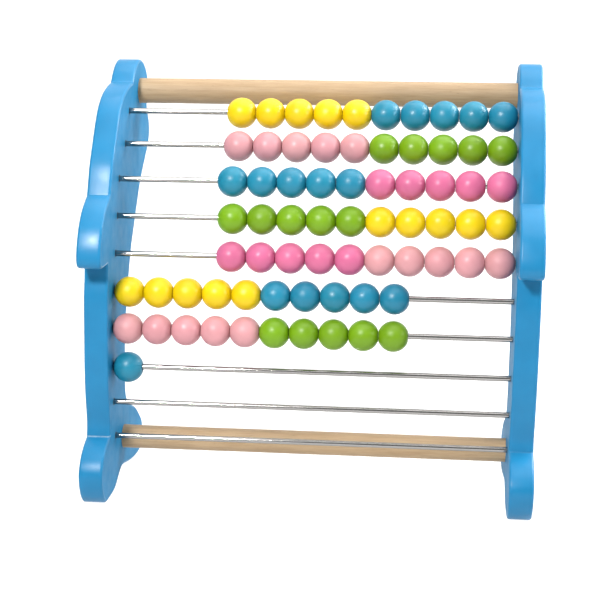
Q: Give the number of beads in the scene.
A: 71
